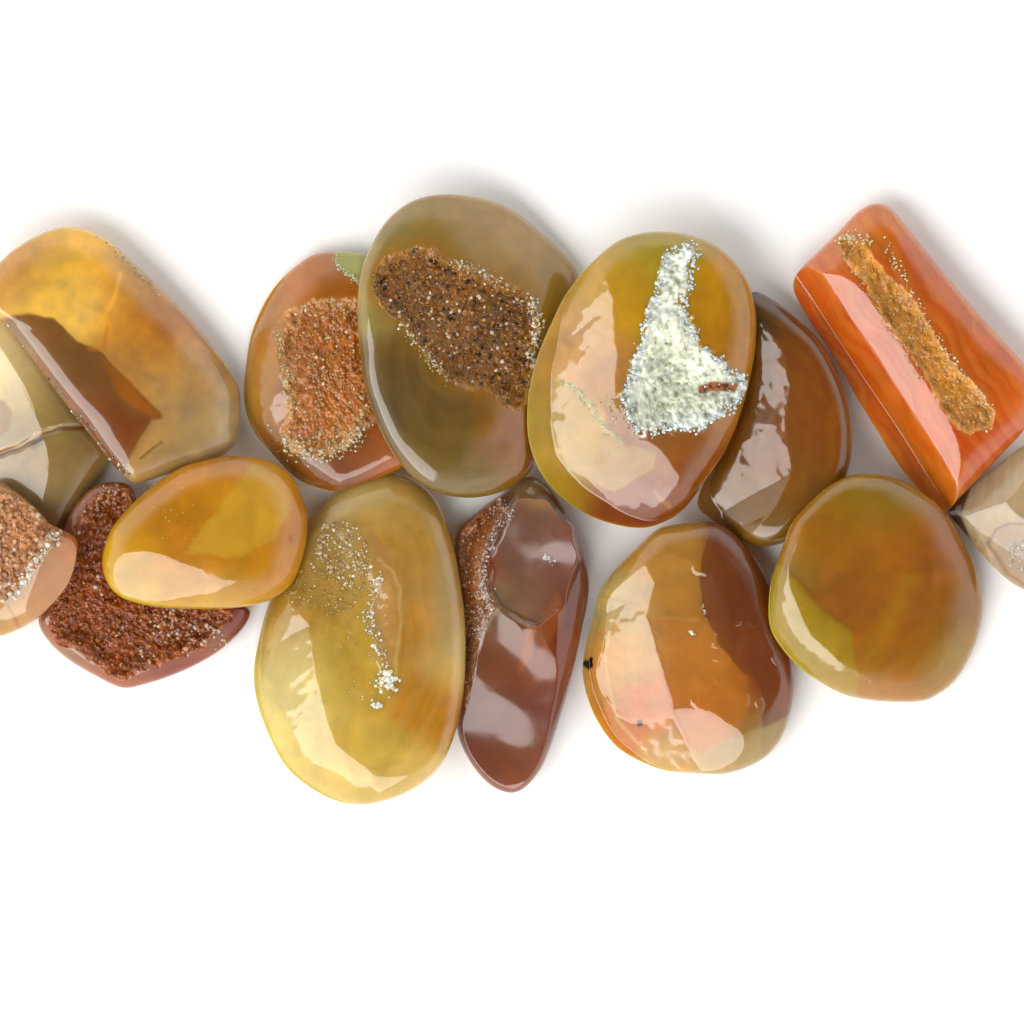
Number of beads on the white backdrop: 15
